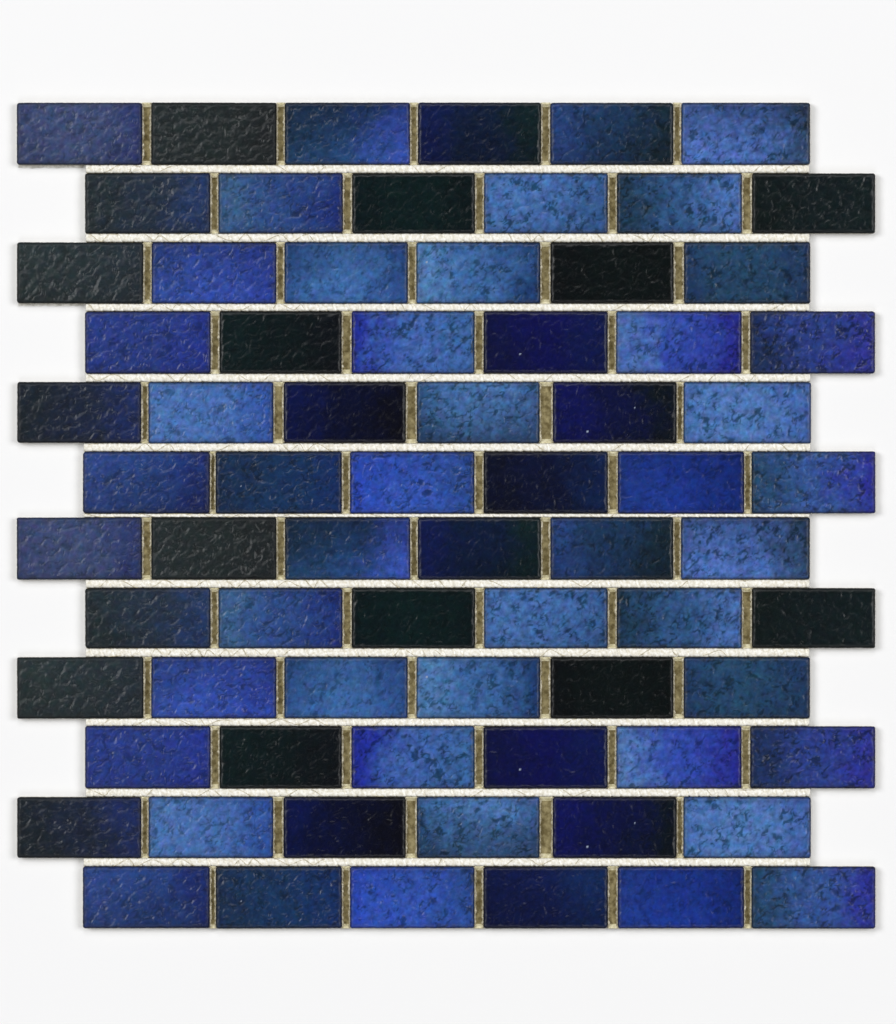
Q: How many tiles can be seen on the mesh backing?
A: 72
